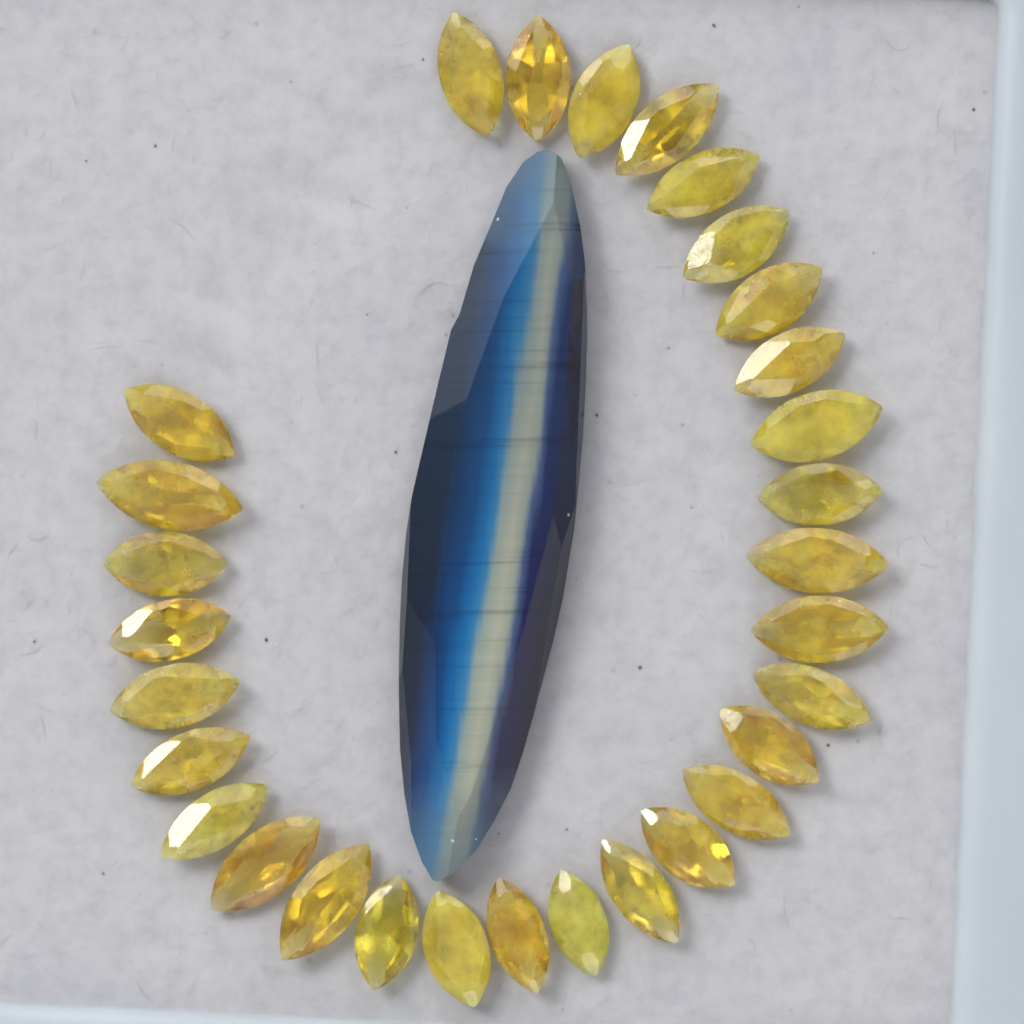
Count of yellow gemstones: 30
